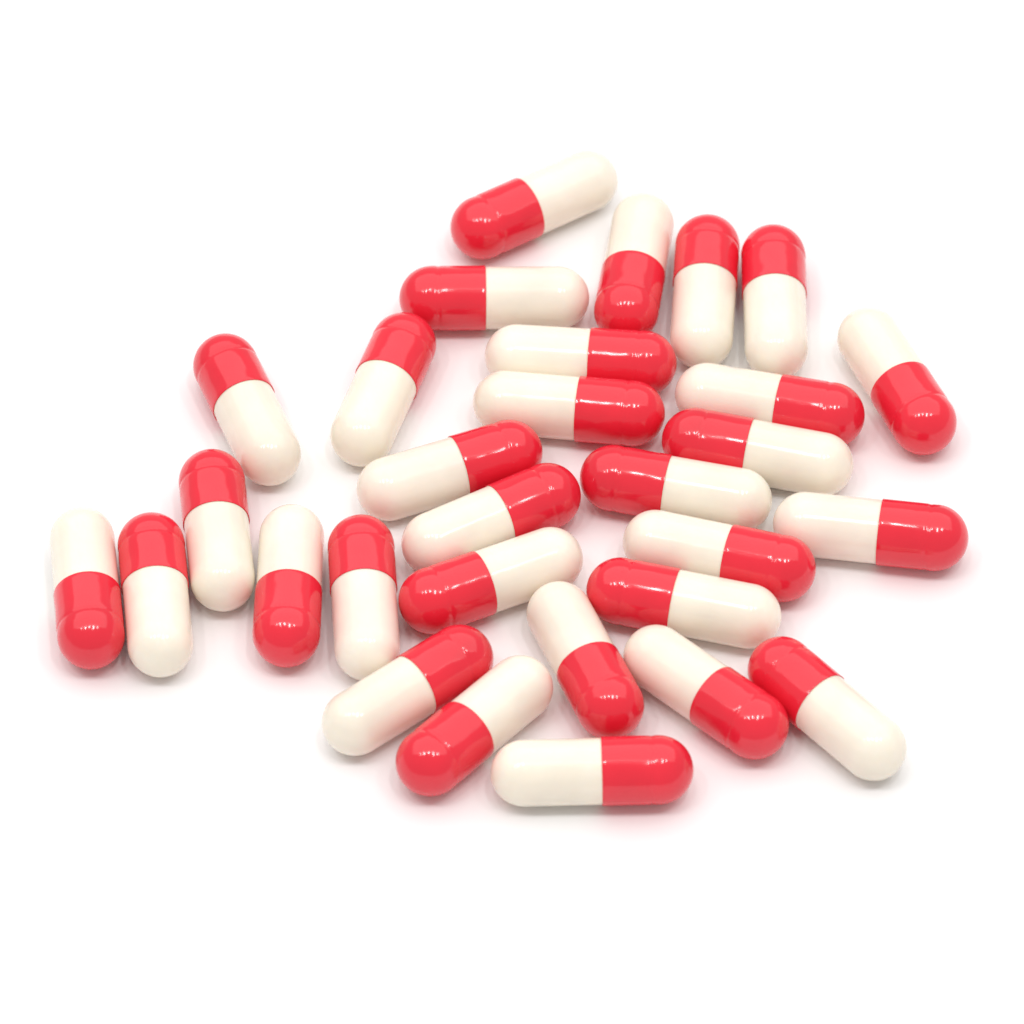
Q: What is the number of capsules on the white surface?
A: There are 30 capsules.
